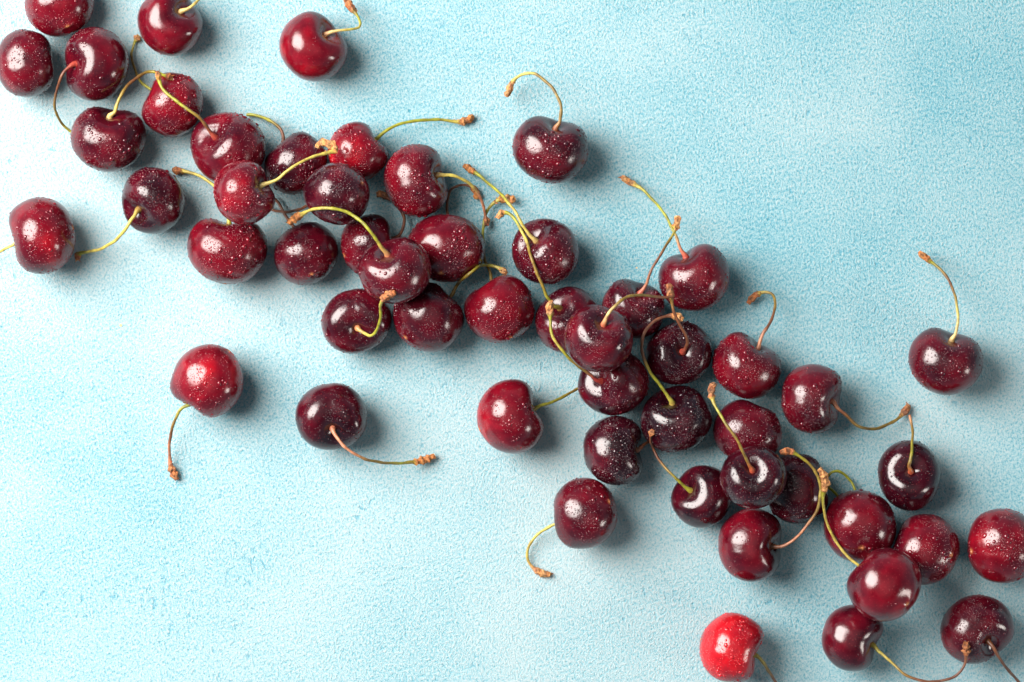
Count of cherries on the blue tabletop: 53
